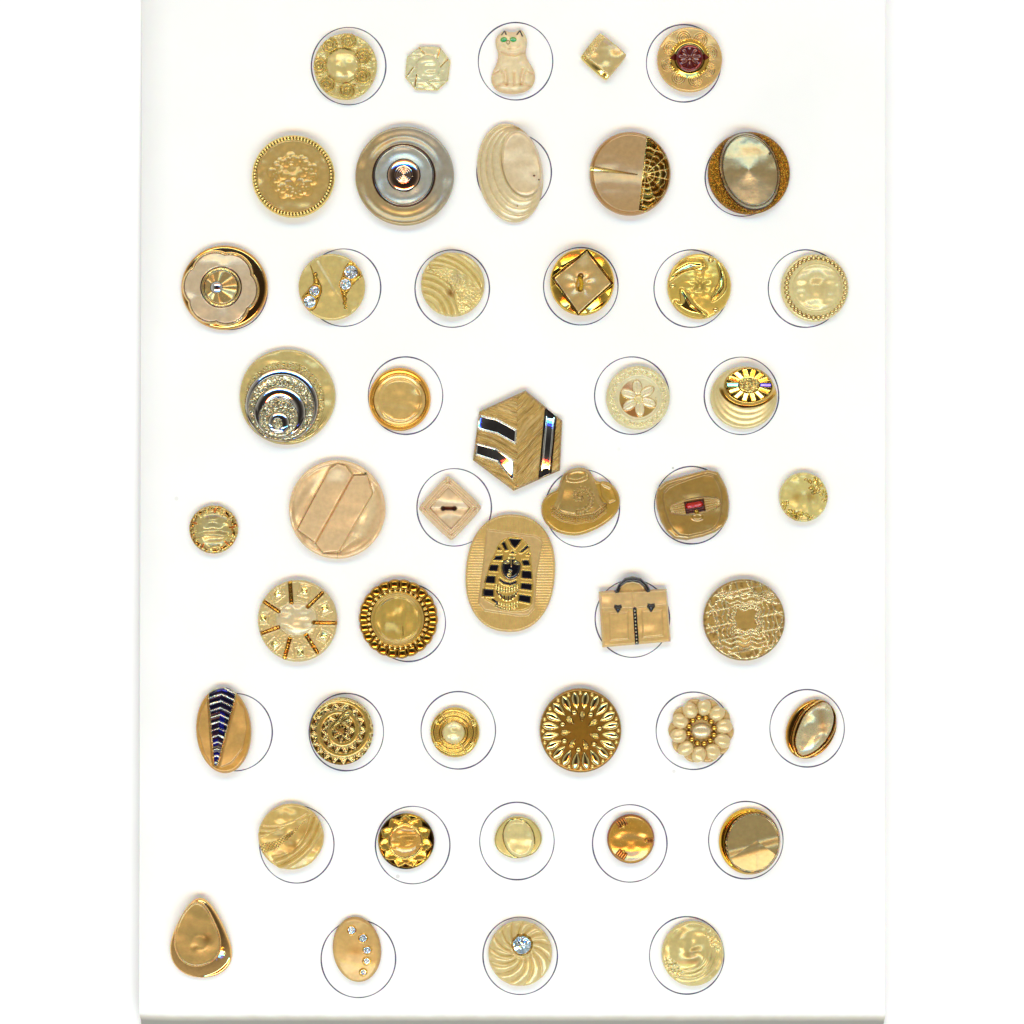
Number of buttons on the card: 47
